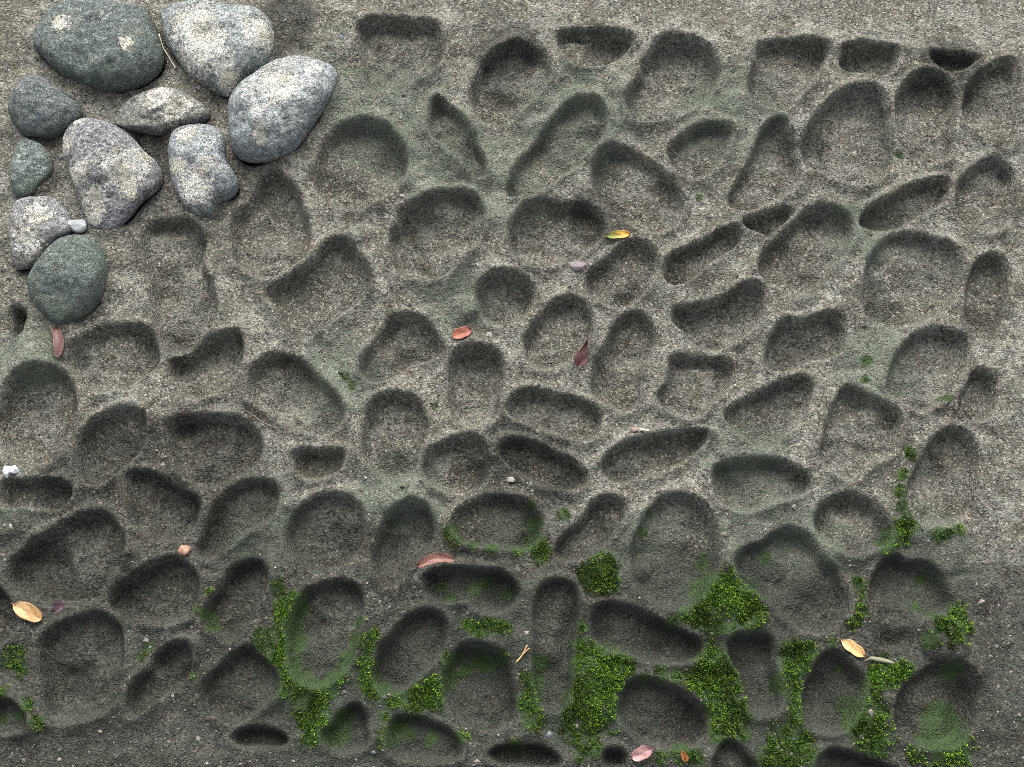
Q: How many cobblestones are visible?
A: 10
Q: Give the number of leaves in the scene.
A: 10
